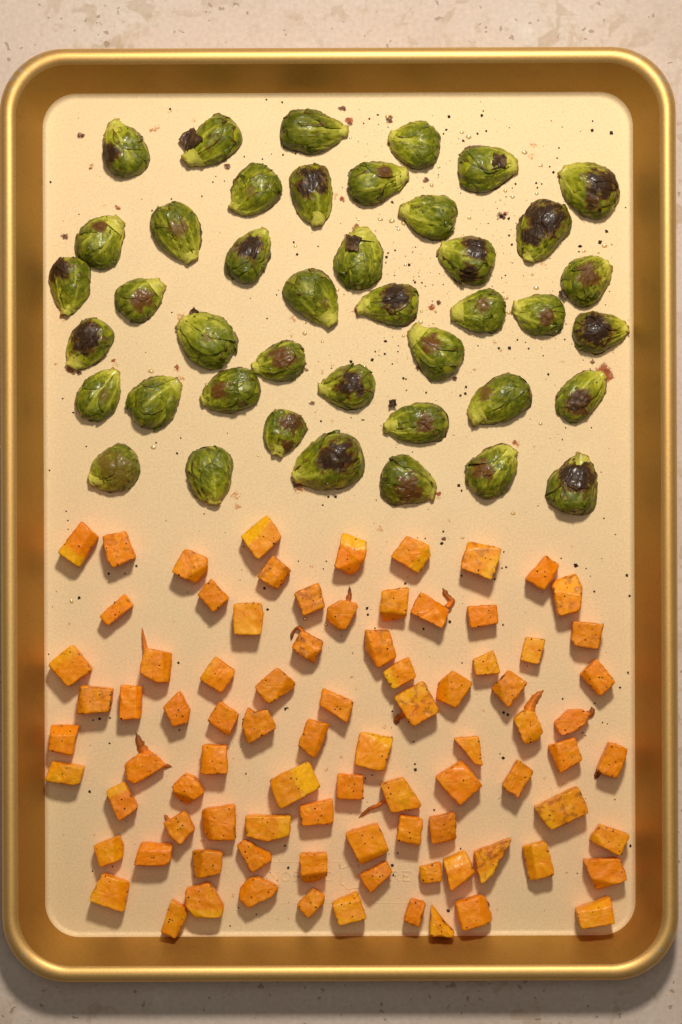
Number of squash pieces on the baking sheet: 86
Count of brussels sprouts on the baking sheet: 42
